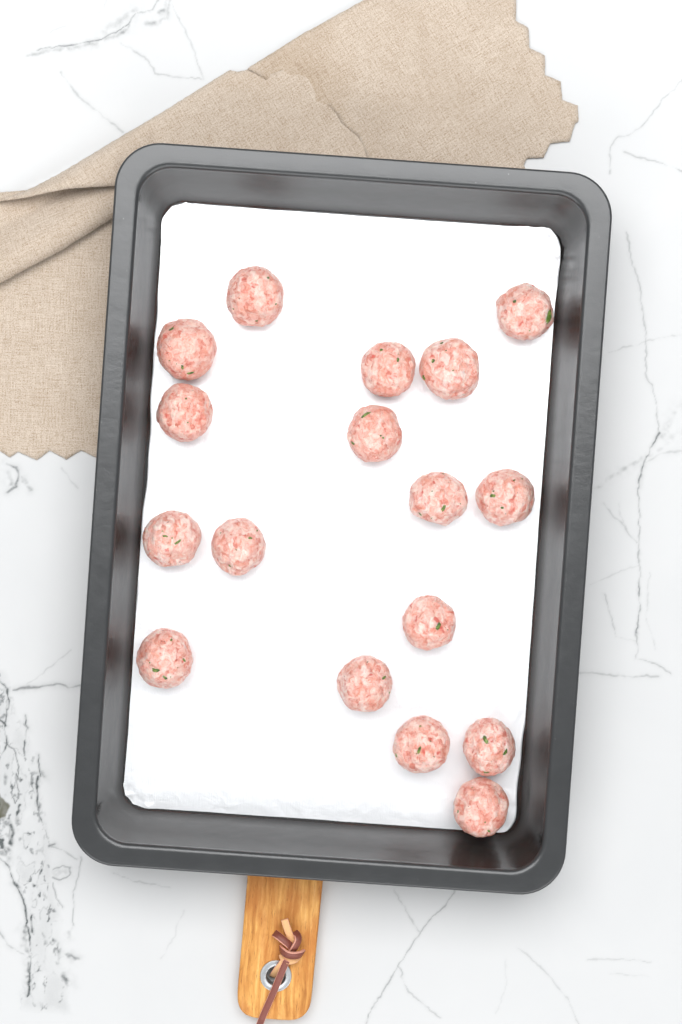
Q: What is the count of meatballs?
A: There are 17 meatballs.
